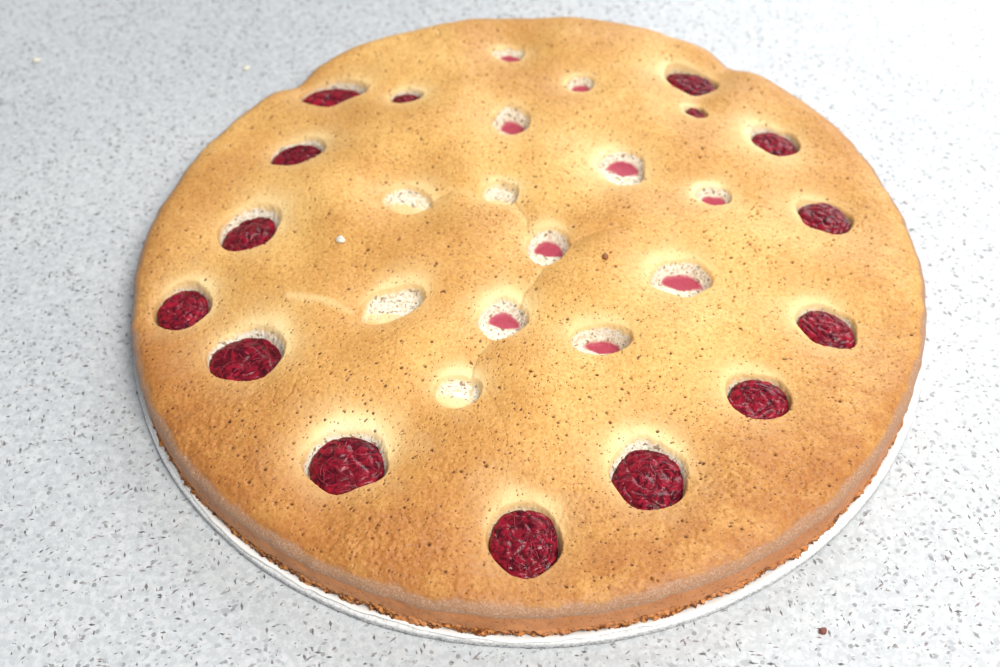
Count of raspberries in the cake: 15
